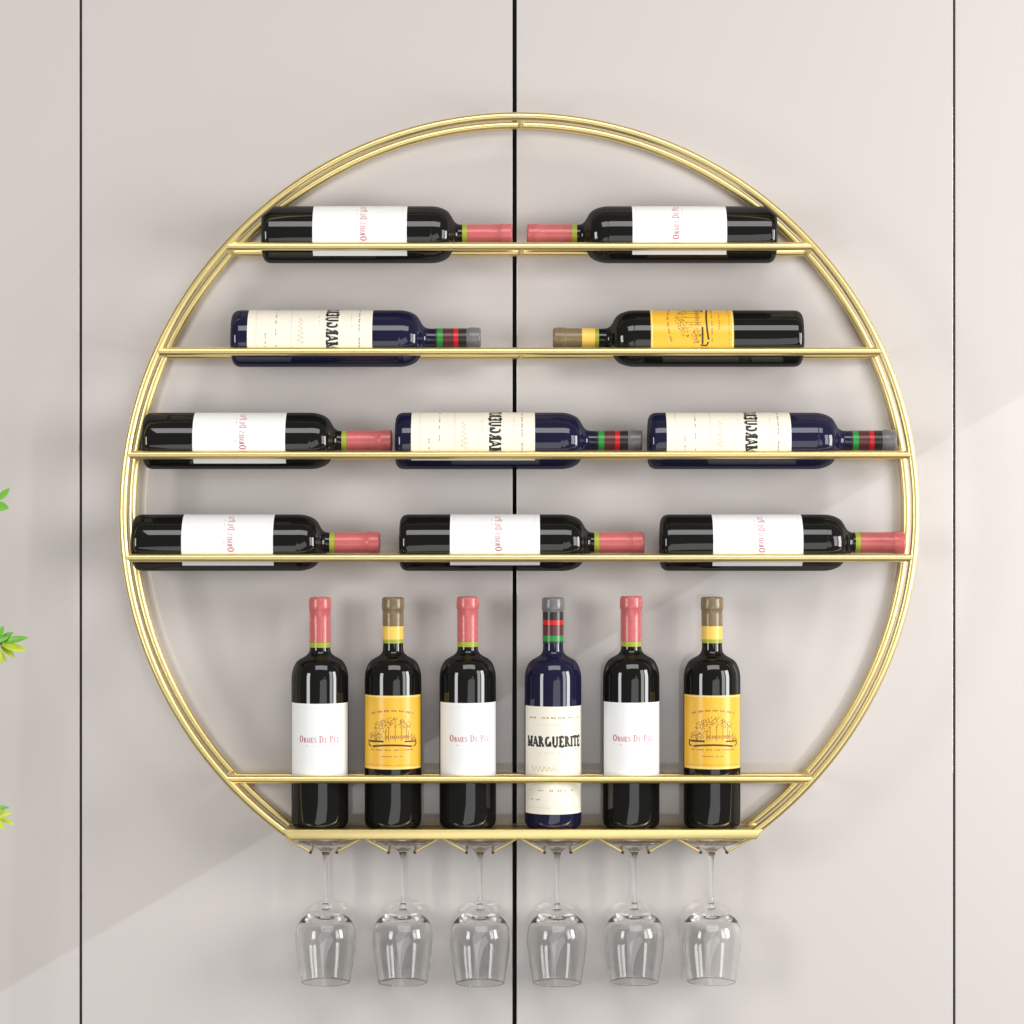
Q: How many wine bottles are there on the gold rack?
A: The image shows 16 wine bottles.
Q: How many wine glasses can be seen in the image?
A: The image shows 6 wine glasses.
